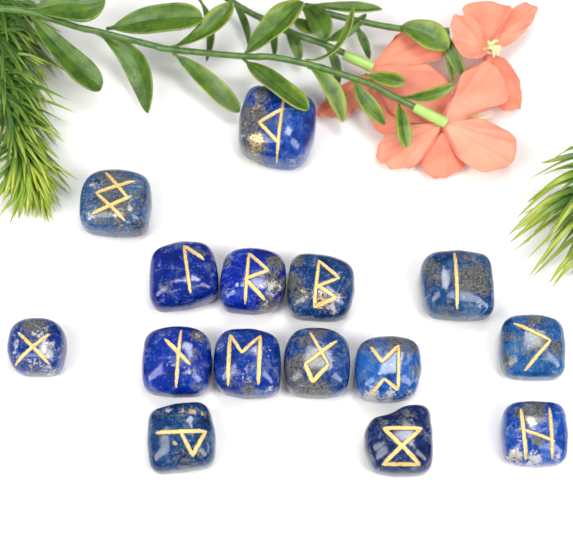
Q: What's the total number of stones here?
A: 15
